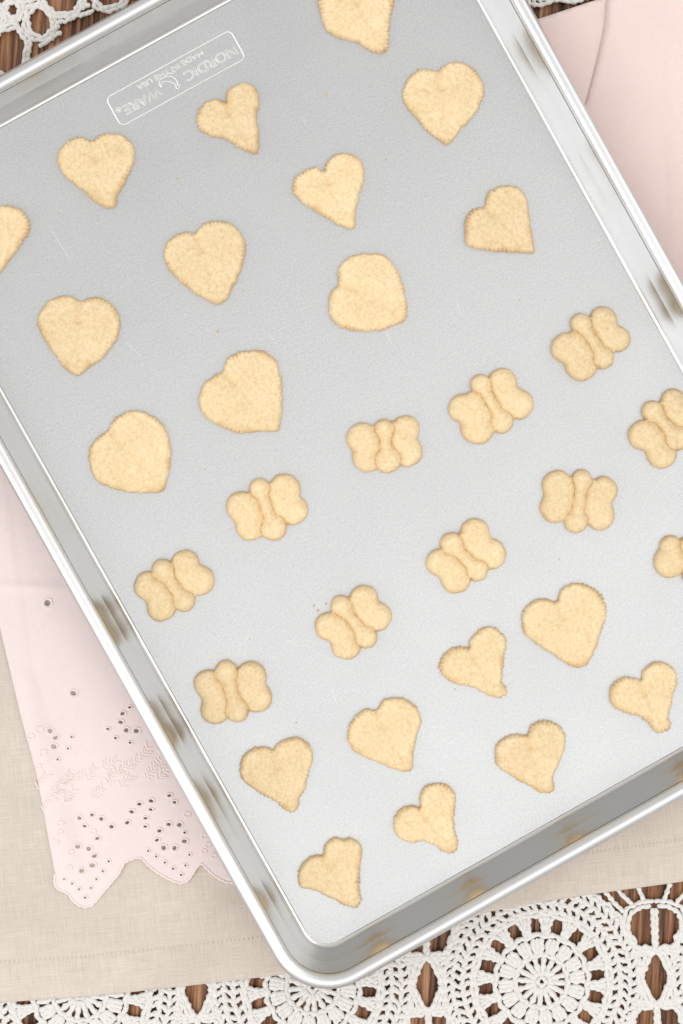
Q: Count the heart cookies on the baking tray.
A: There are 20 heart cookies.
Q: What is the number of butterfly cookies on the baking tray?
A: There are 11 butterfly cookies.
